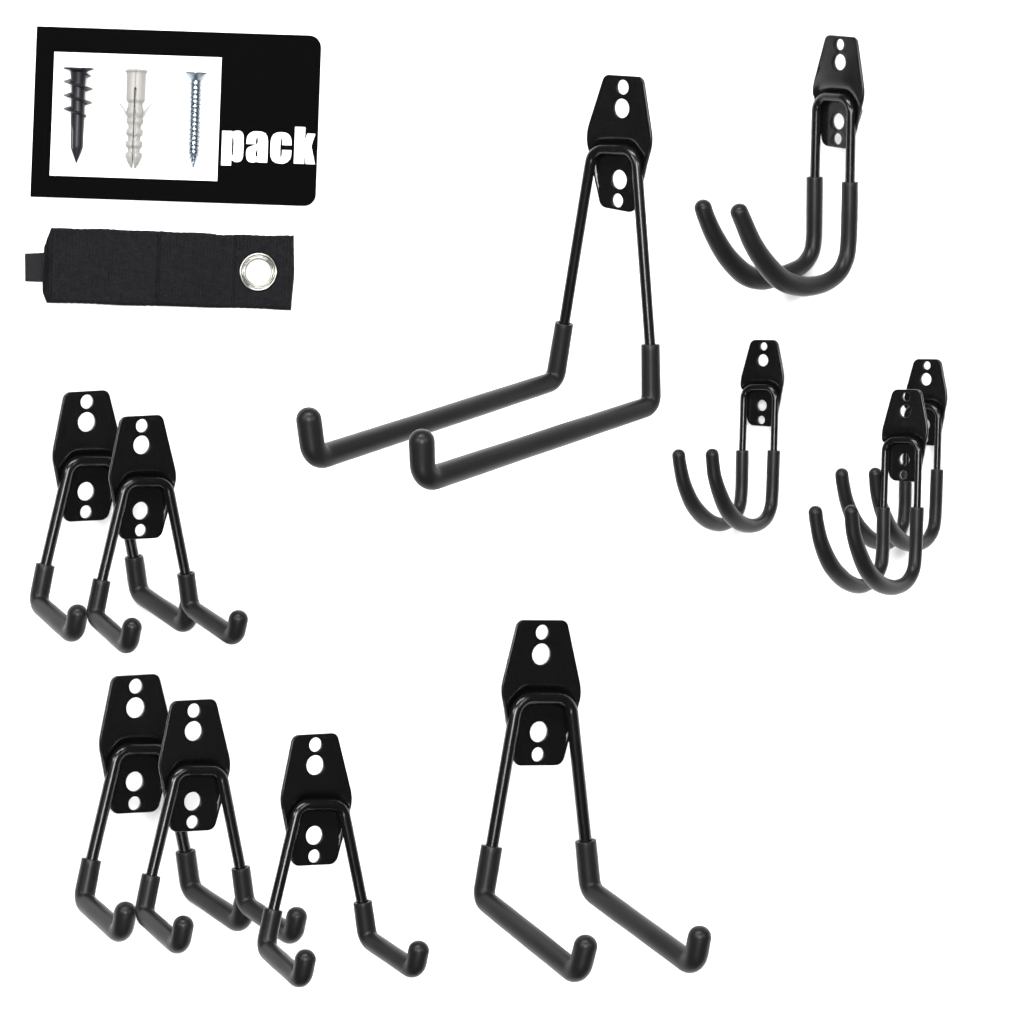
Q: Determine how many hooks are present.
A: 11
